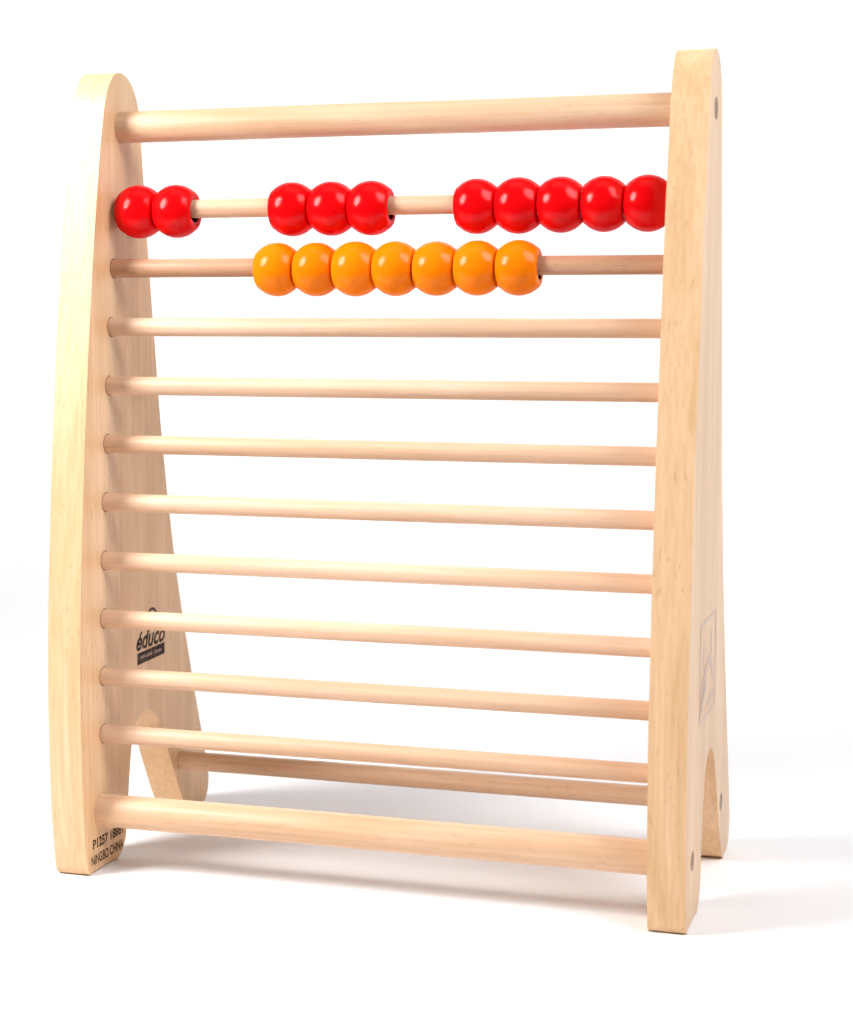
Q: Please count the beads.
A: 17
